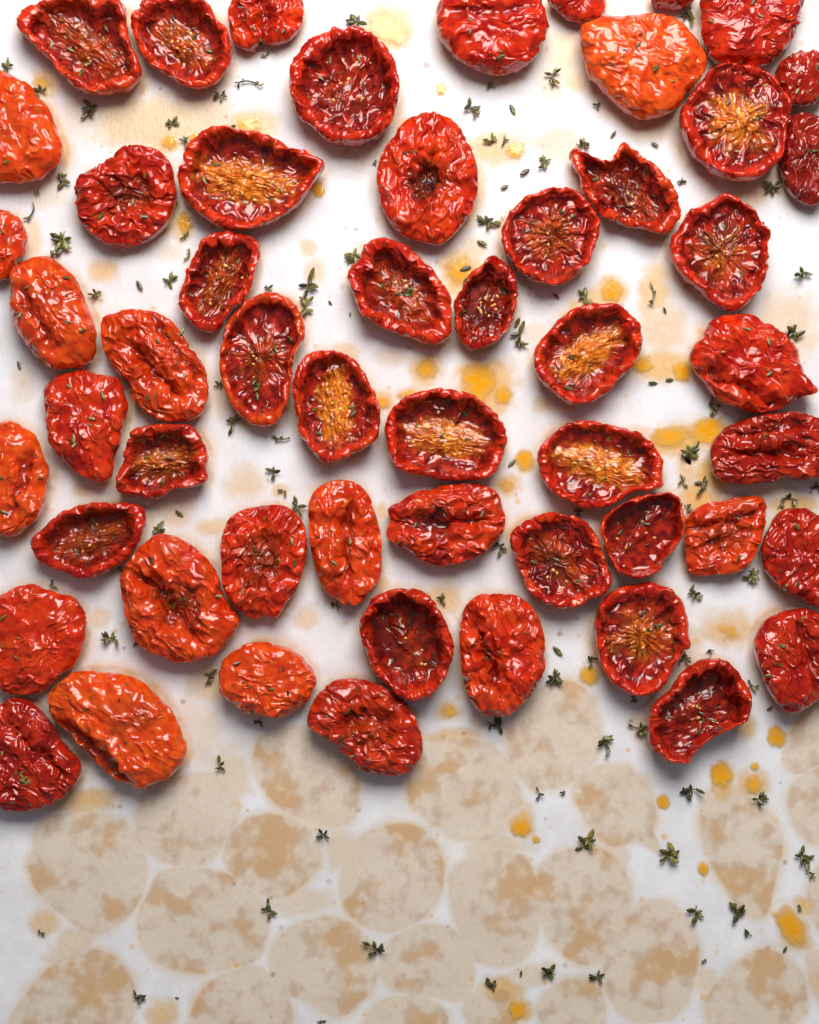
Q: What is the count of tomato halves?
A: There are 54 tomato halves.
